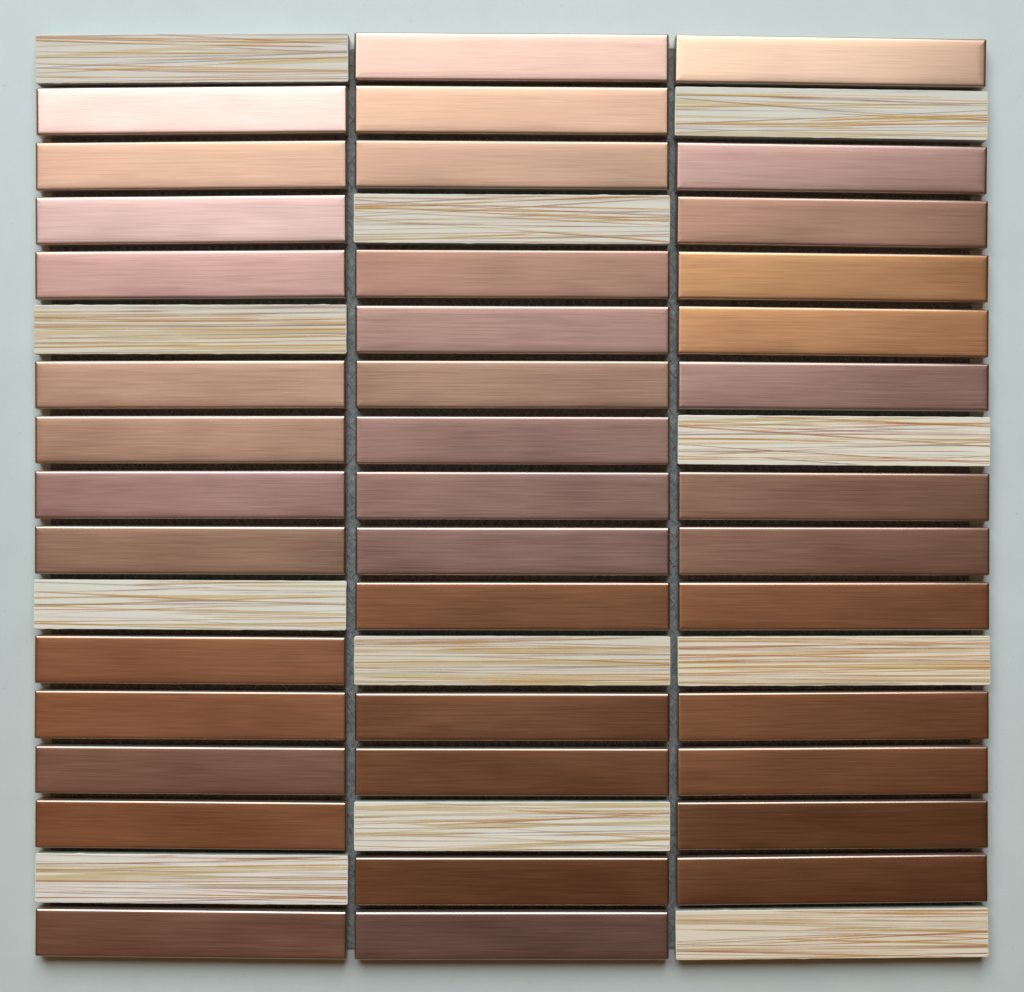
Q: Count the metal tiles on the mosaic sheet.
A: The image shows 40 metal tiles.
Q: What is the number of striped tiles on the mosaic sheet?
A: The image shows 11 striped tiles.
